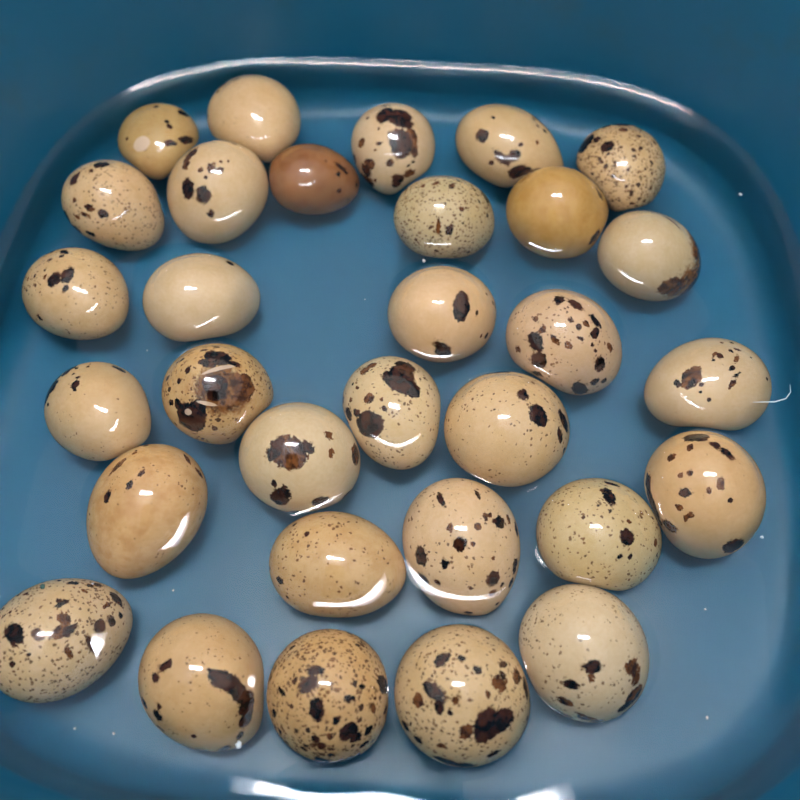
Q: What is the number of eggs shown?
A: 31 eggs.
